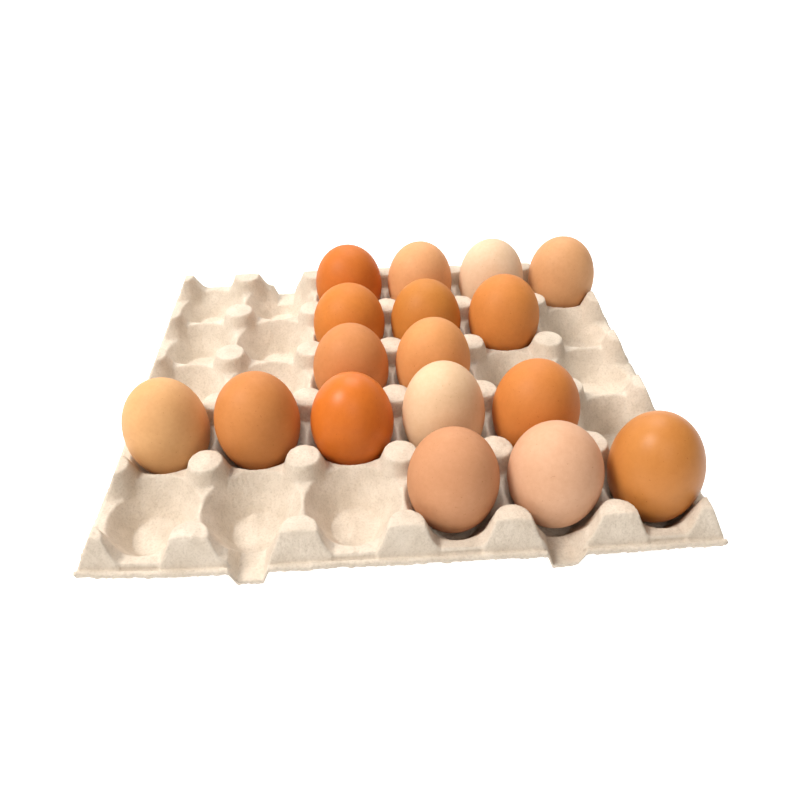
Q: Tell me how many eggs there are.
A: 17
